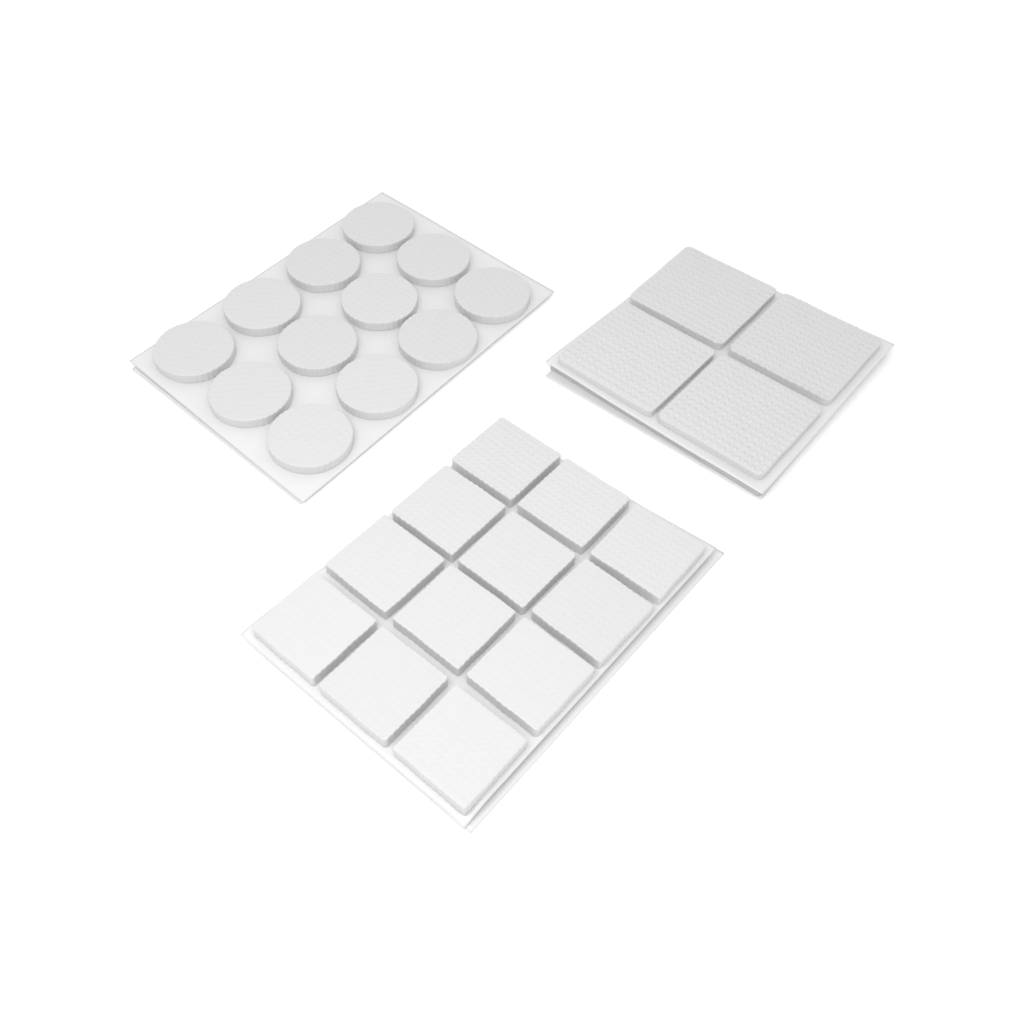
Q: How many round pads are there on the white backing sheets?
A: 12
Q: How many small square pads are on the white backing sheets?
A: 12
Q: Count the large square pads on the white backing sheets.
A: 4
